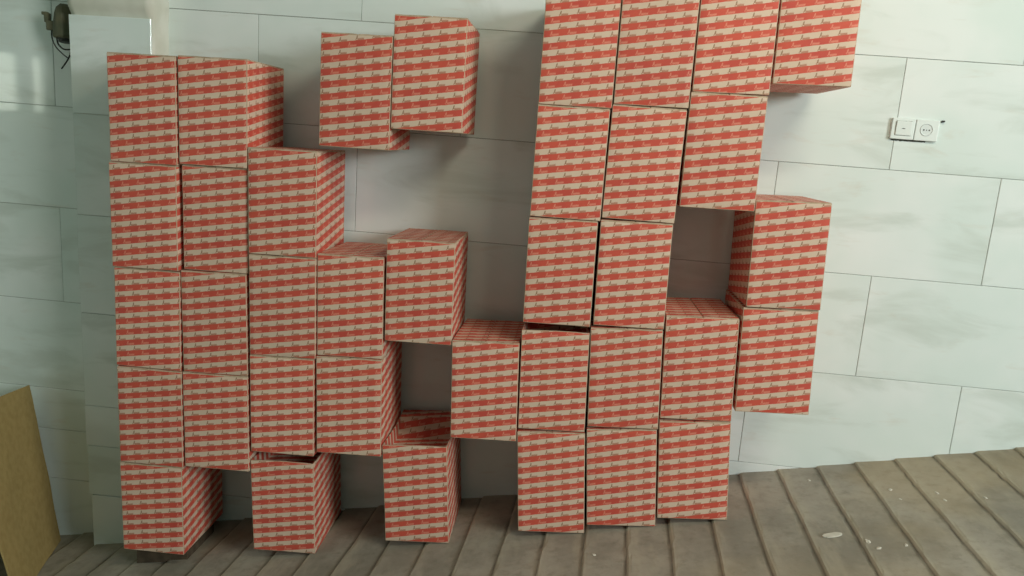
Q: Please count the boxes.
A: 37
